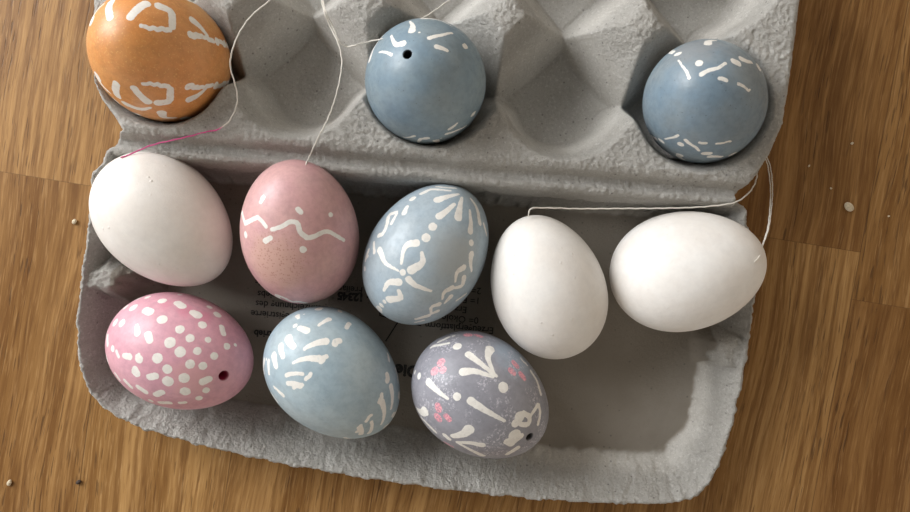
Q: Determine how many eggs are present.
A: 11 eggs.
